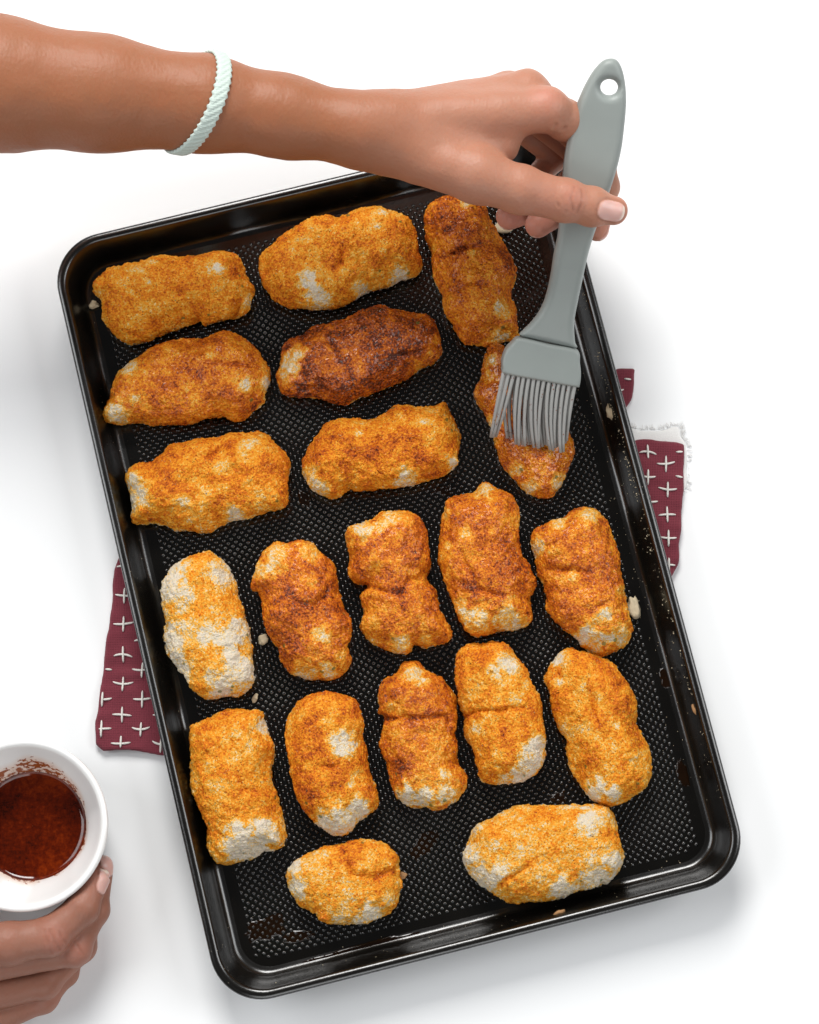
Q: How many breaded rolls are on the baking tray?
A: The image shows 20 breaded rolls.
